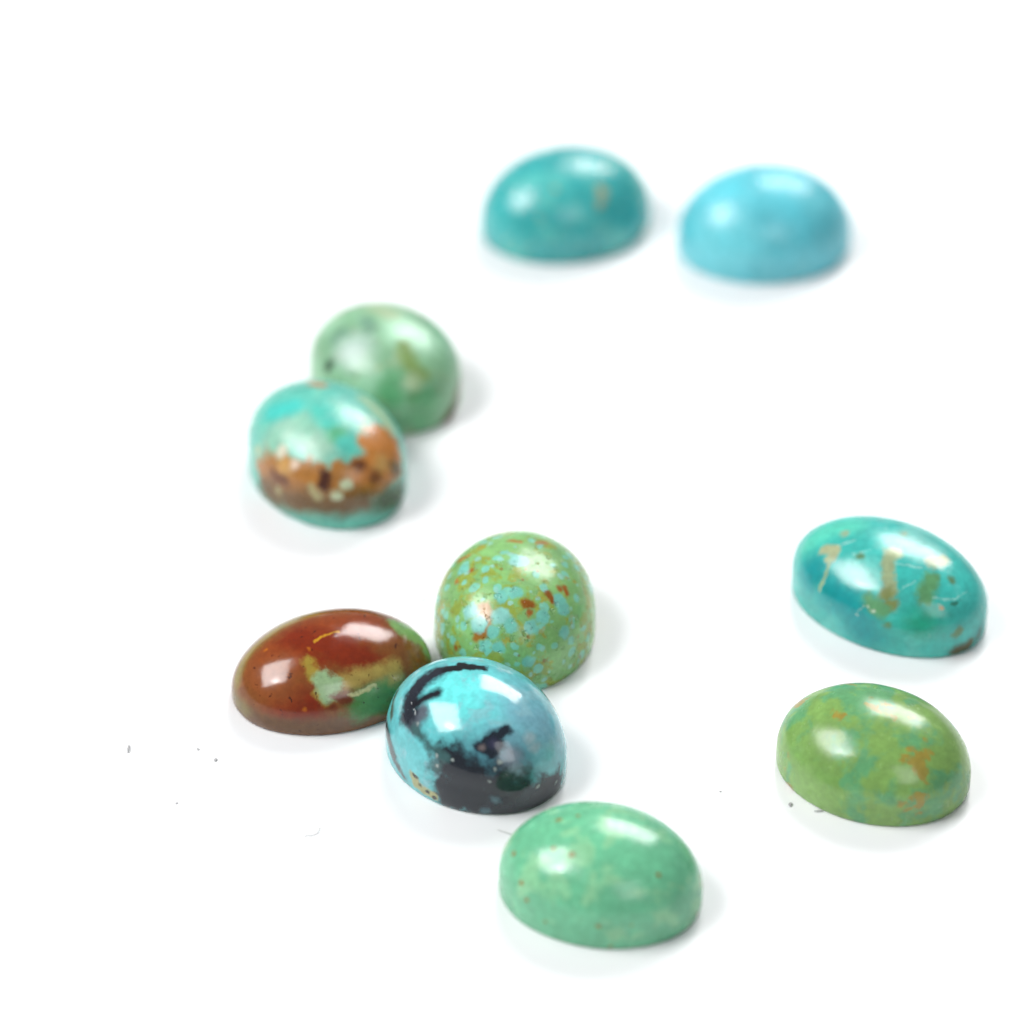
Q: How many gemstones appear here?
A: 10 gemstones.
